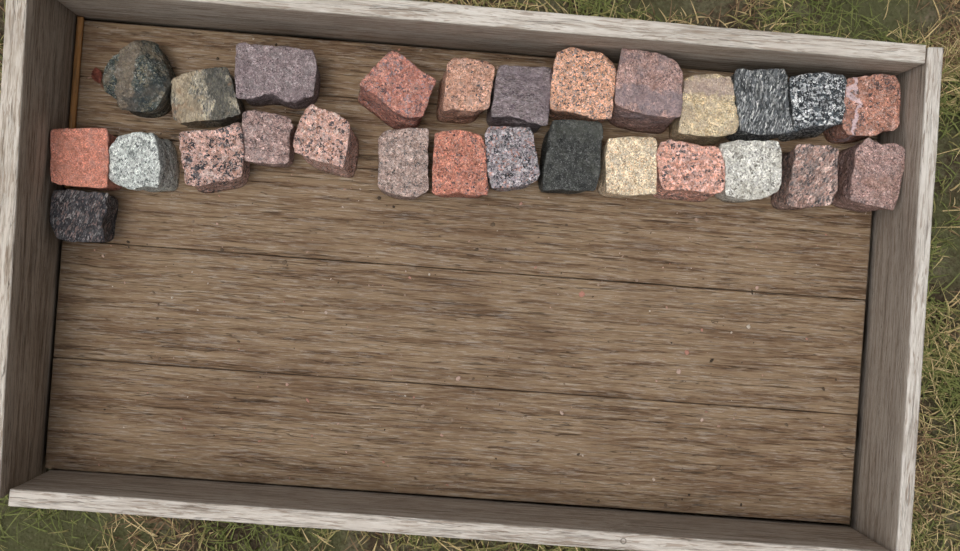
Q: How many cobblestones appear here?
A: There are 27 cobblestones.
